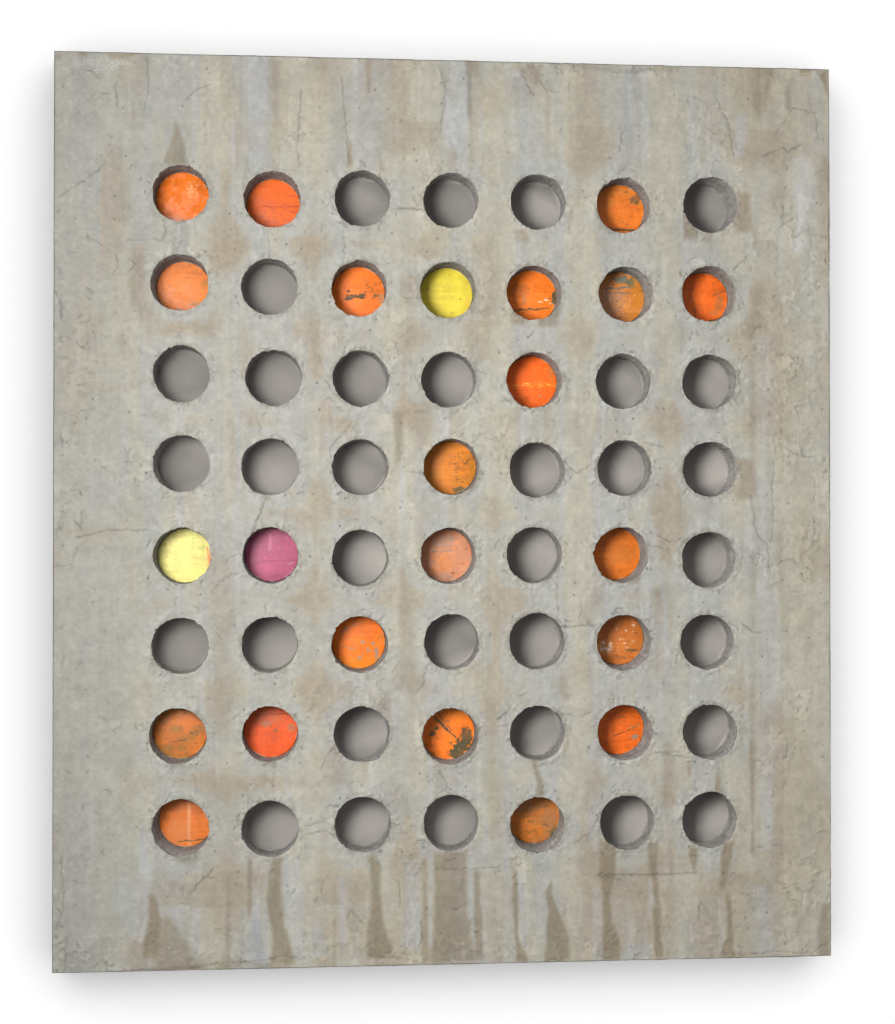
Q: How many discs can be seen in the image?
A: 23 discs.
